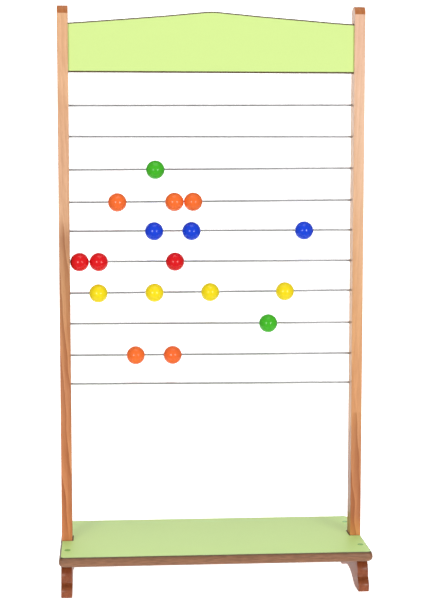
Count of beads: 17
